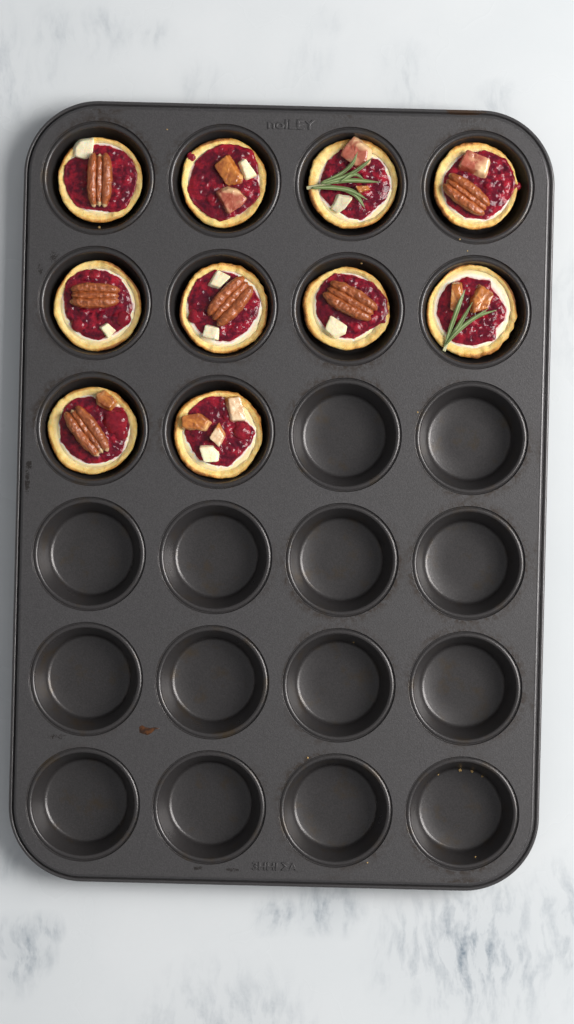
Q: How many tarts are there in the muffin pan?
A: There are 10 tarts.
